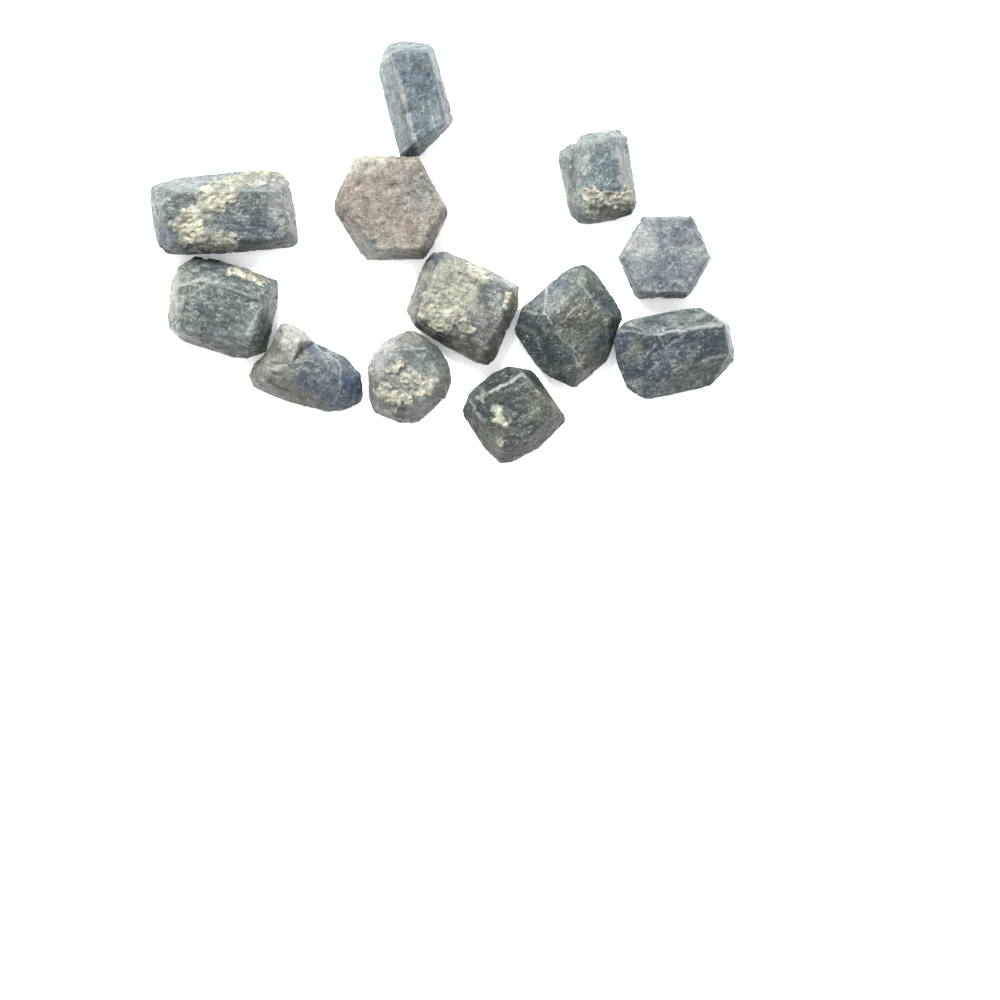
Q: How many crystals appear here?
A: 12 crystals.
